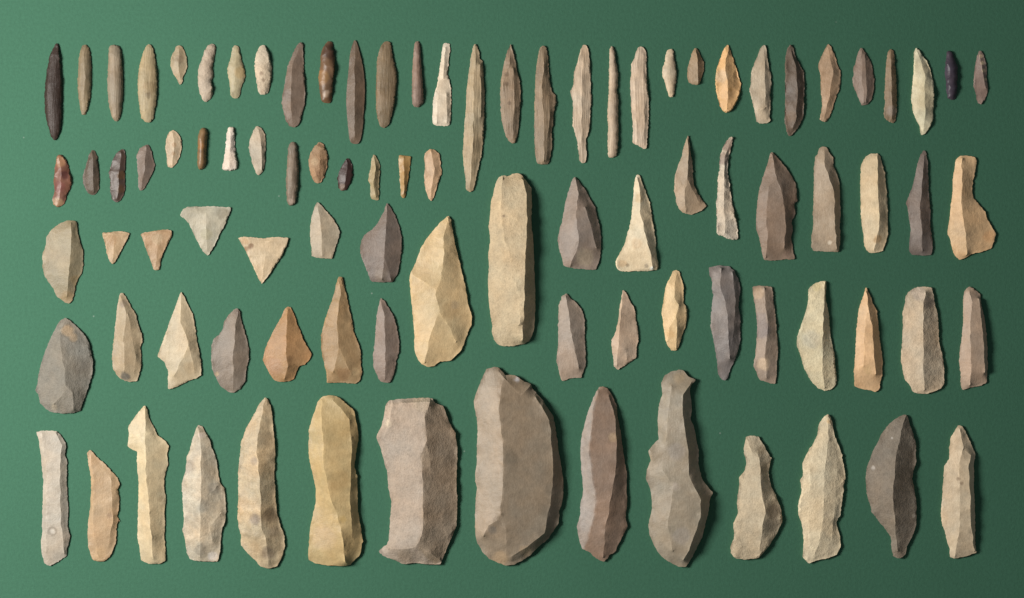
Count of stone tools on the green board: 93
